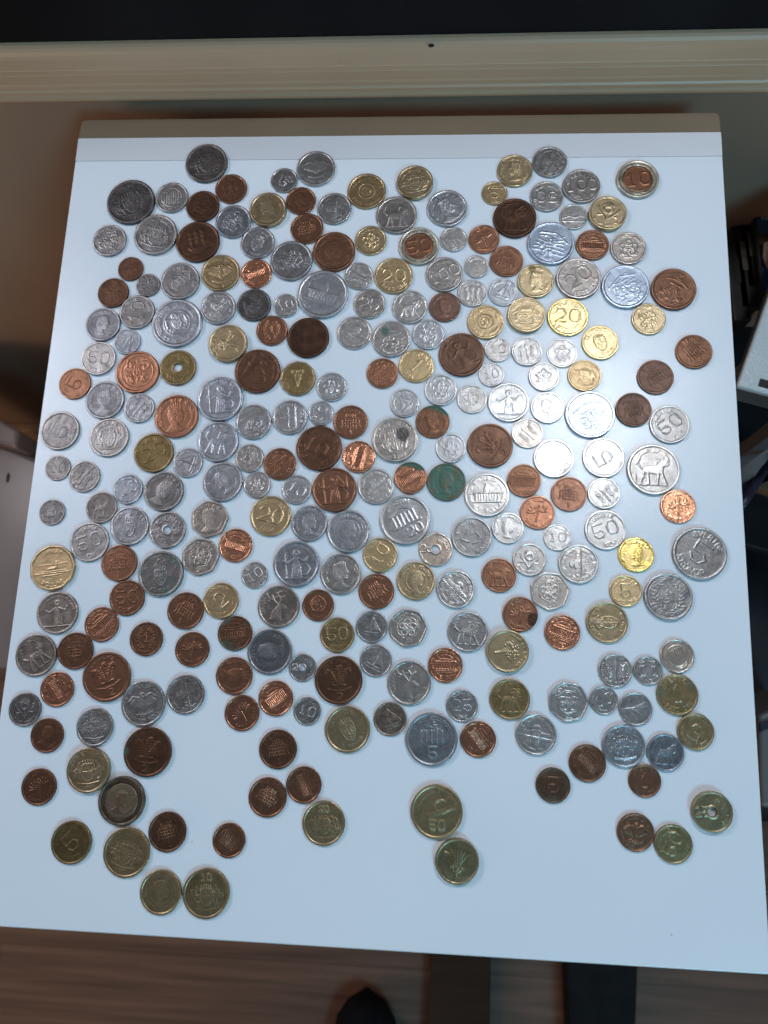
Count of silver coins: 135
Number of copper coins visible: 73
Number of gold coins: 45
